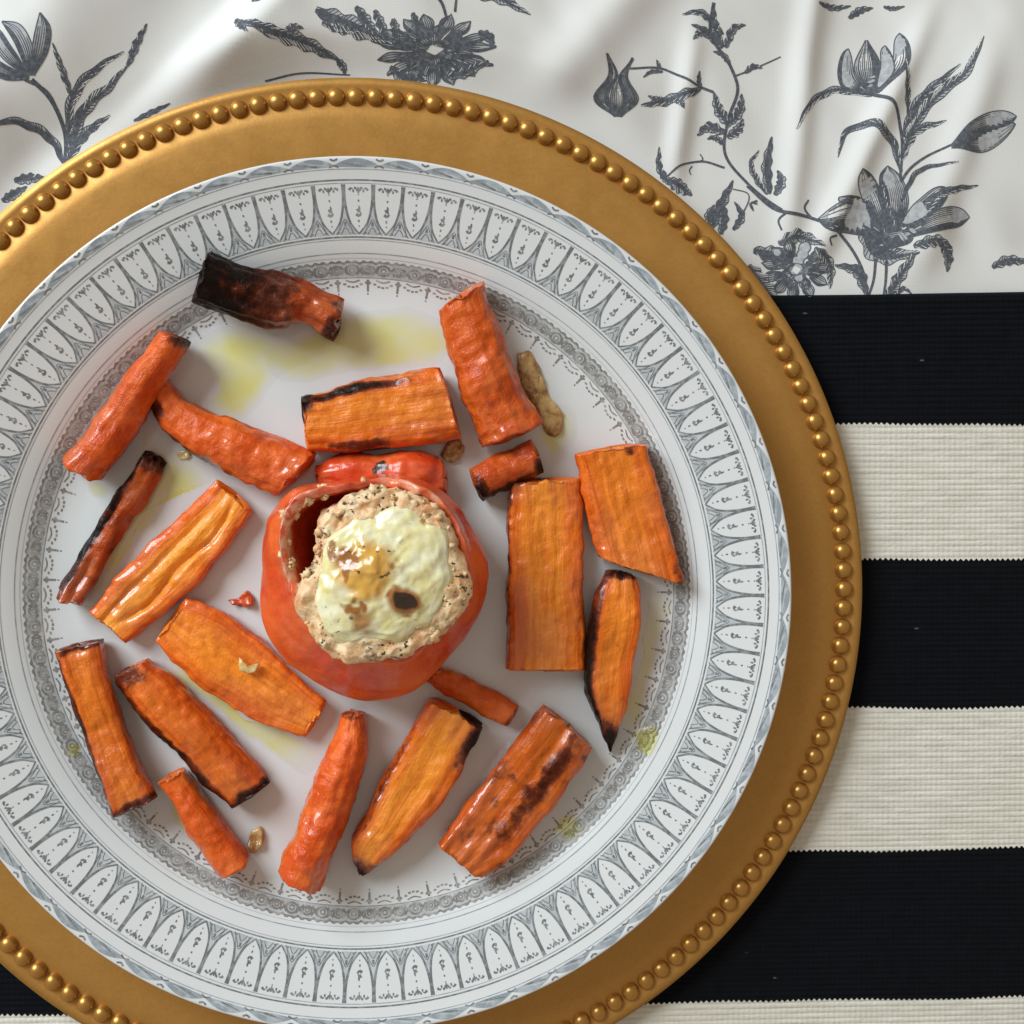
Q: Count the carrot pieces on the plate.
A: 19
